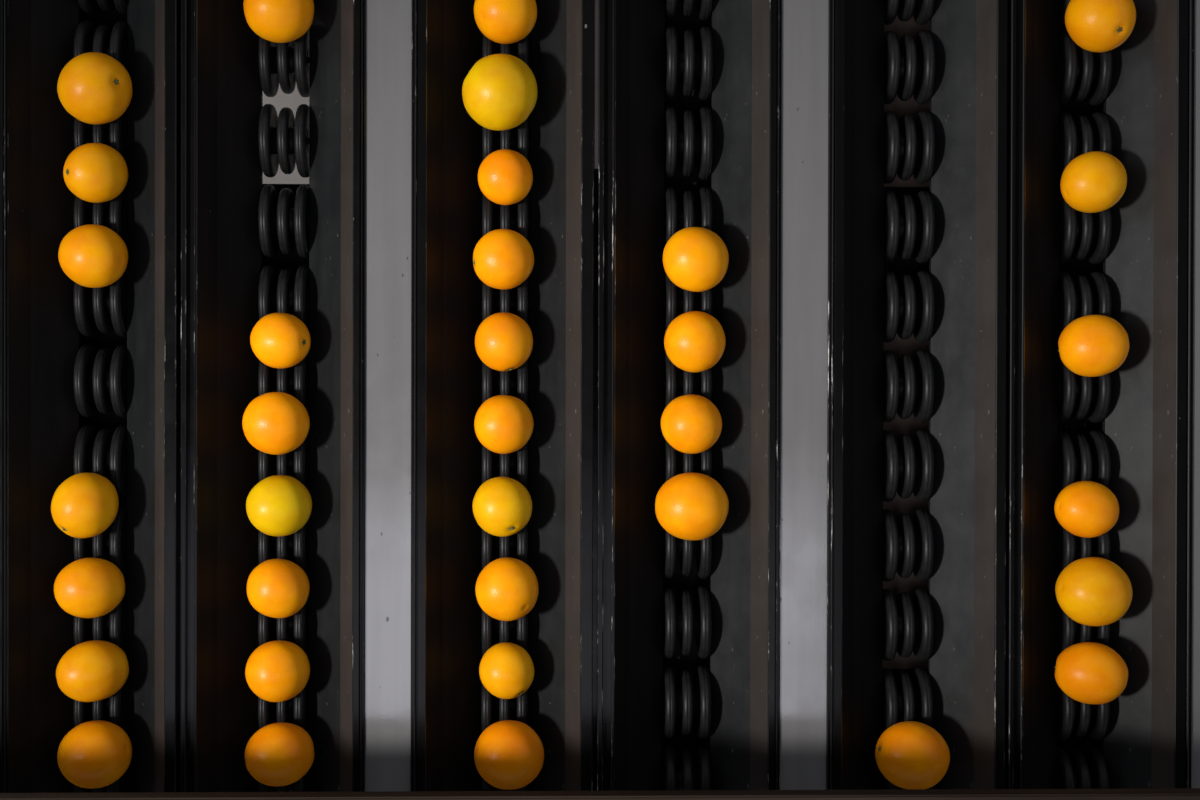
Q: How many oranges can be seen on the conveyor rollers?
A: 35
